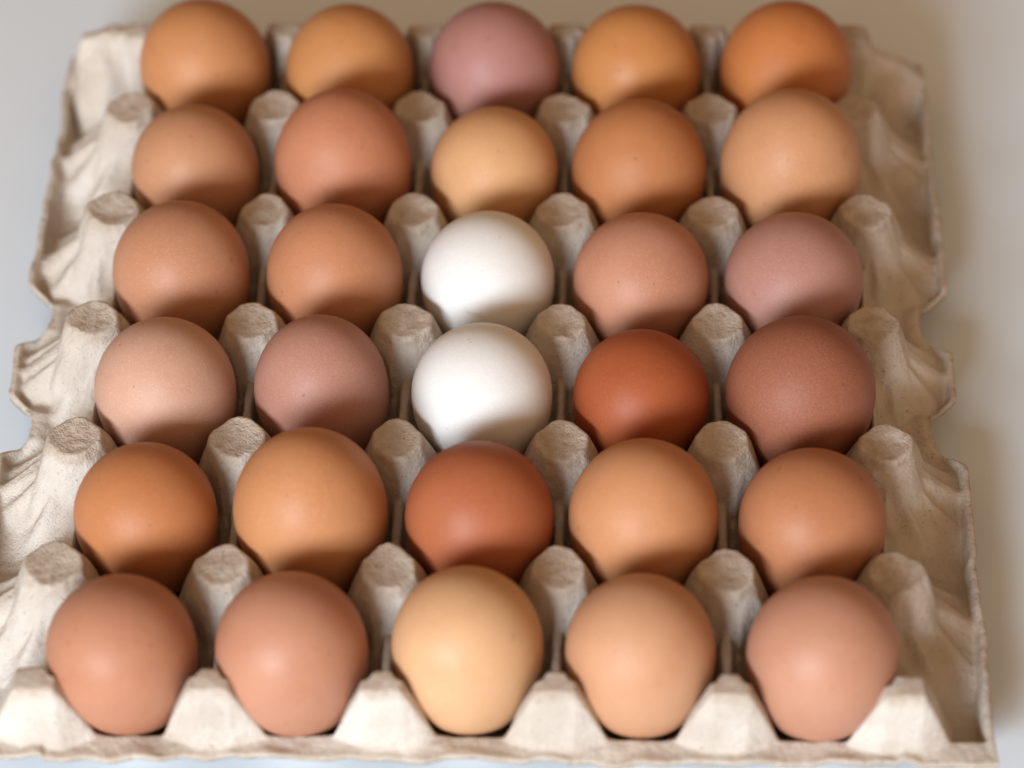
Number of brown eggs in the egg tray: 28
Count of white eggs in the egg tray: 2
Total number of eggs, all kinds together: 30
